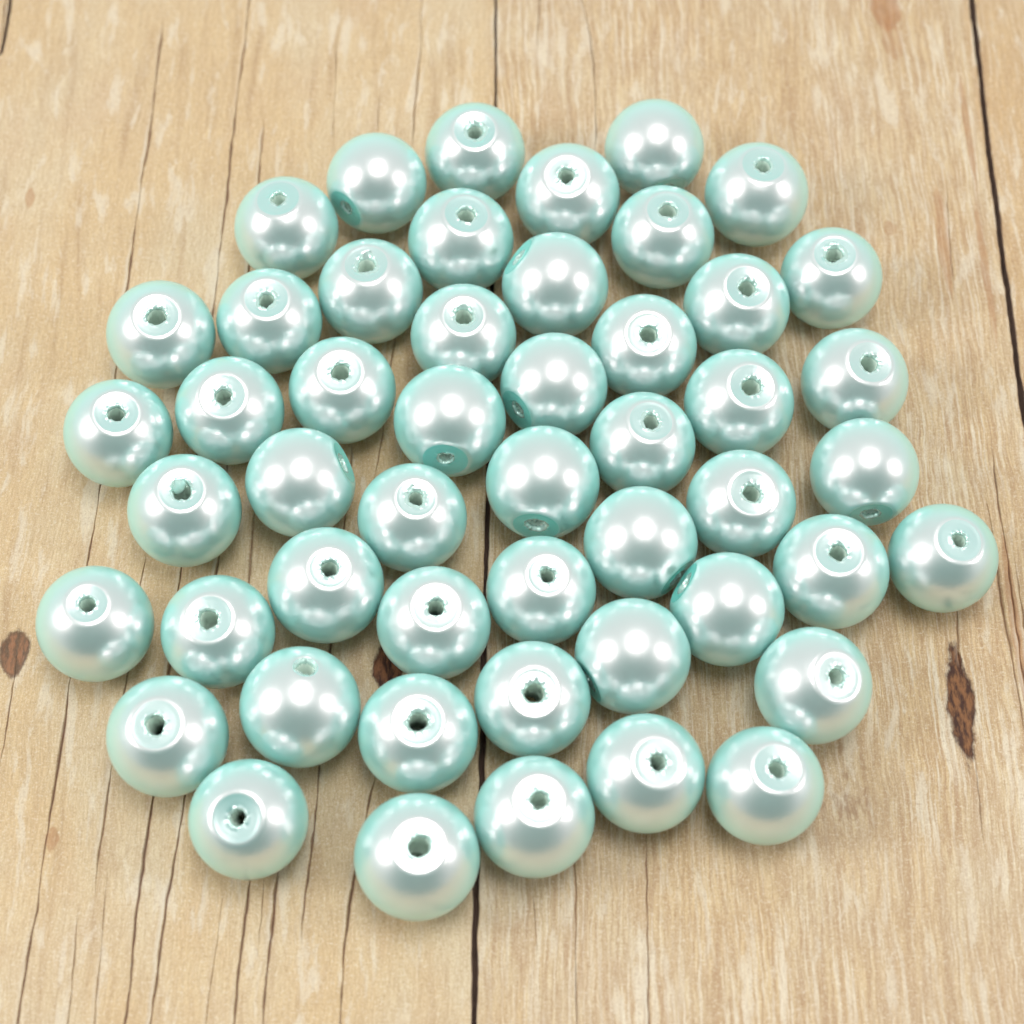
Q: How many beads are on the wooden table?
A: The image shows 50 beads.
